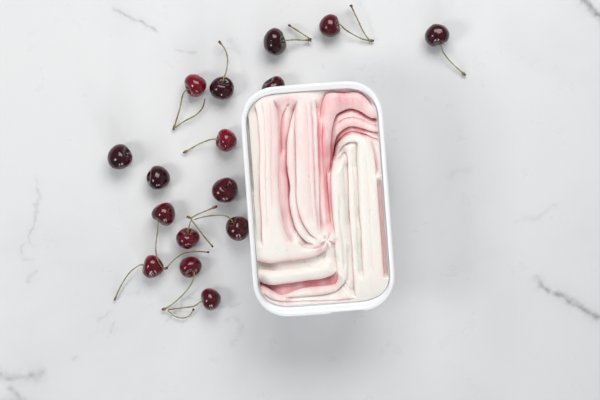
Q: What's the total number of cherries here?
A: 16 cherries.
